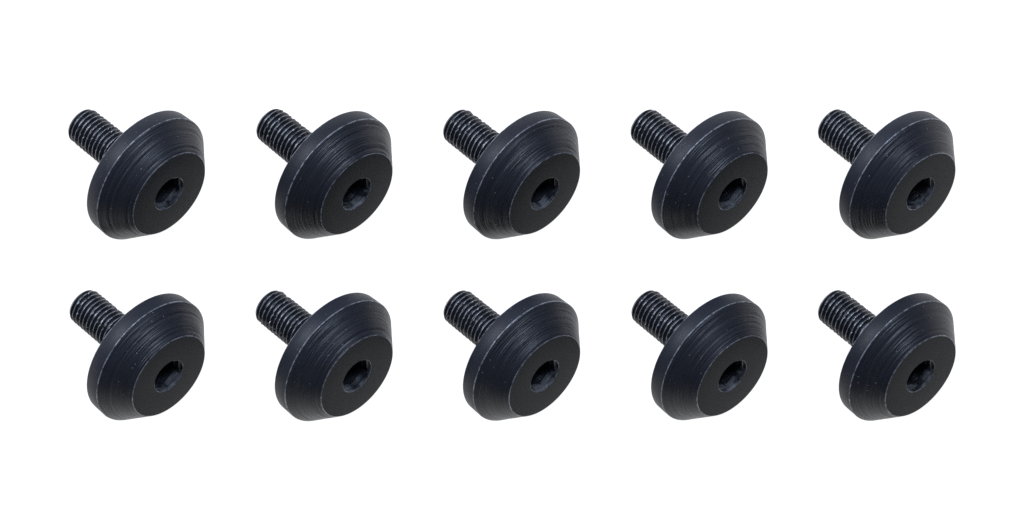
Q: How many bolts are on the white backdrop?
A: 10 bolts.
